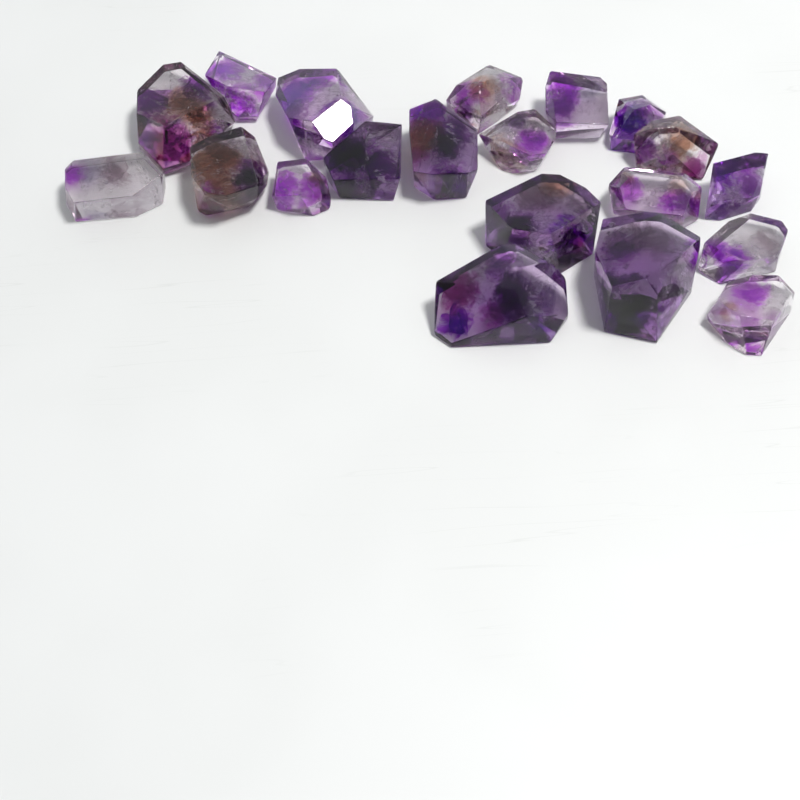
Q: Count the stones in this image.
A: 20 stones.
